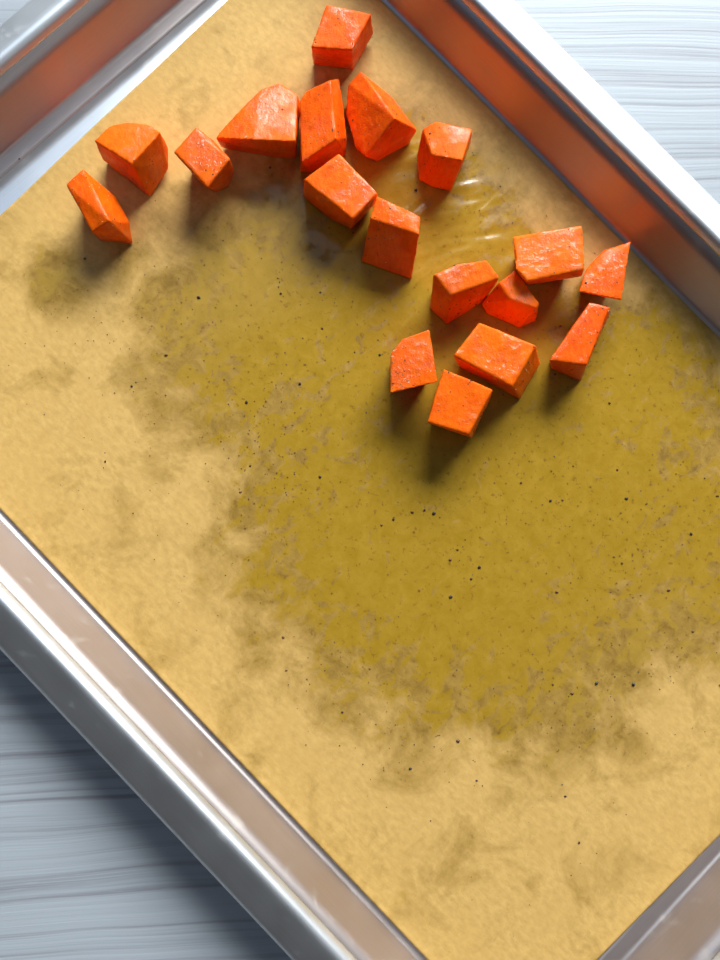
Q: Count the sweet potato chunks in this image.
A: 18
